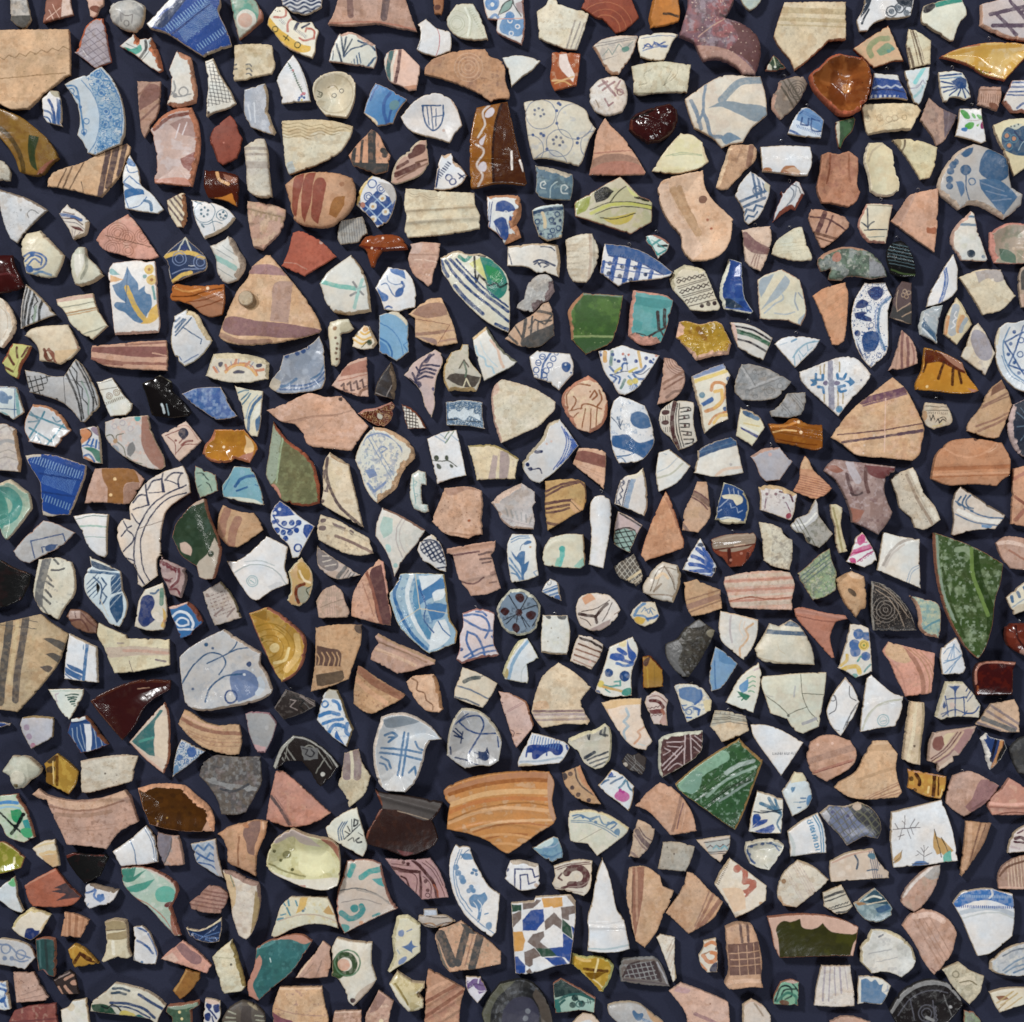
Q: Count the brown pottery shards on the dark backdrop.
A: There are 162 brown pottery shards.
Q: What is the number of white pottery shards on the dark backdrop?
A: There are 146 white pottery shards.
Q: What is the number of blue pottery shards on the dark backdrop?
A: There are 128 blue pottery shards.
